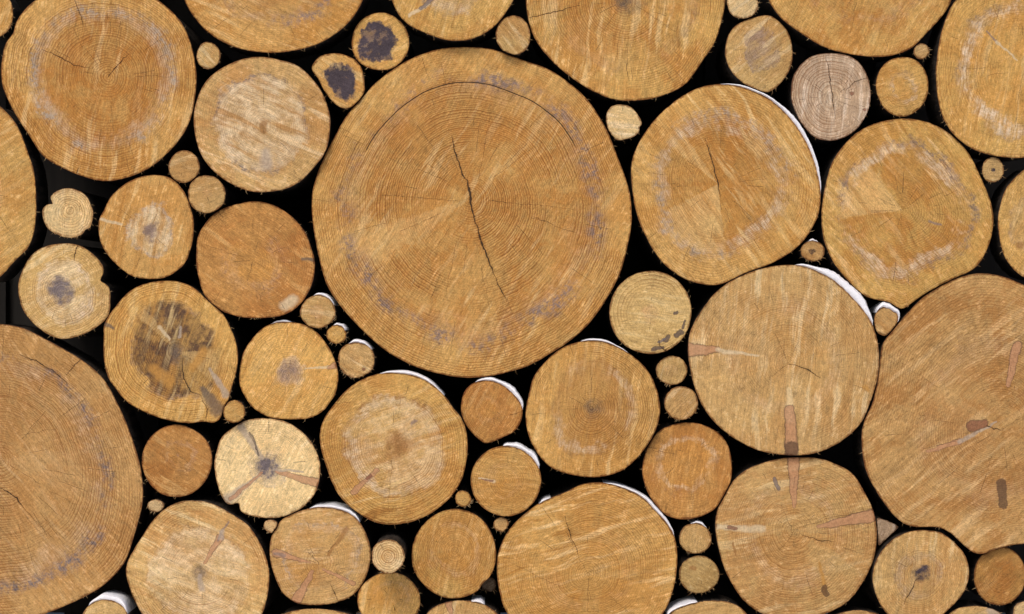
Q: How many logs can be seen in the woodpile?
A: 75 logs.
